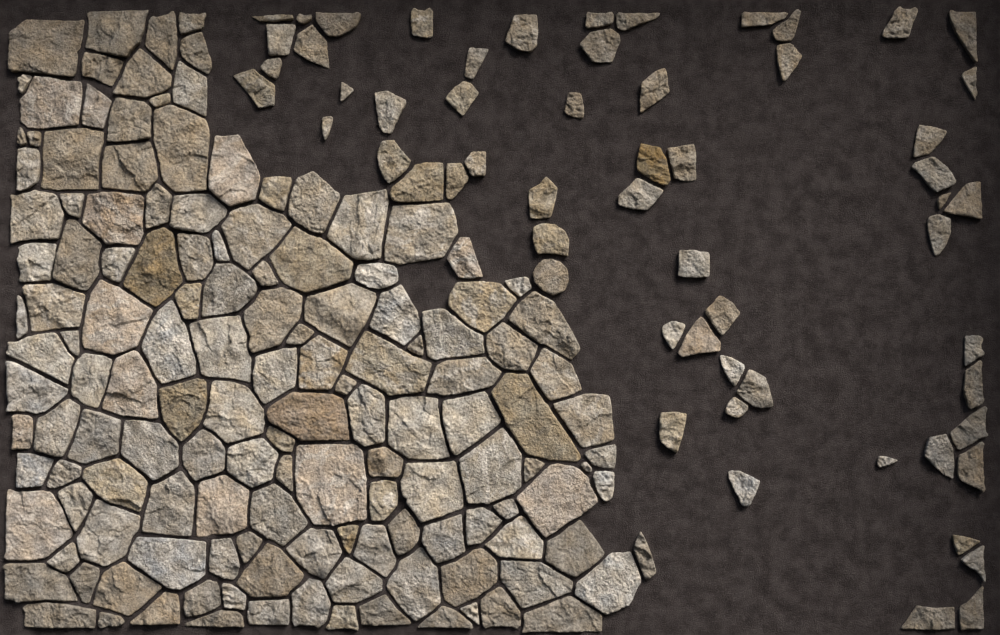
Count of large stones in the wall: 86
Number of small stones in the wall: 113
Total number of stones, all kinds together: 199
